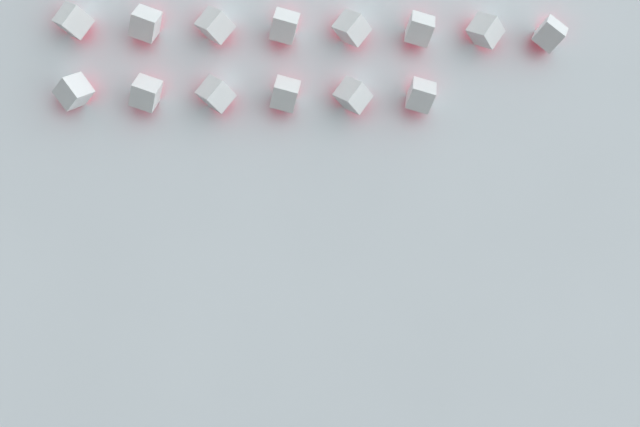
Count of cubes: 14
